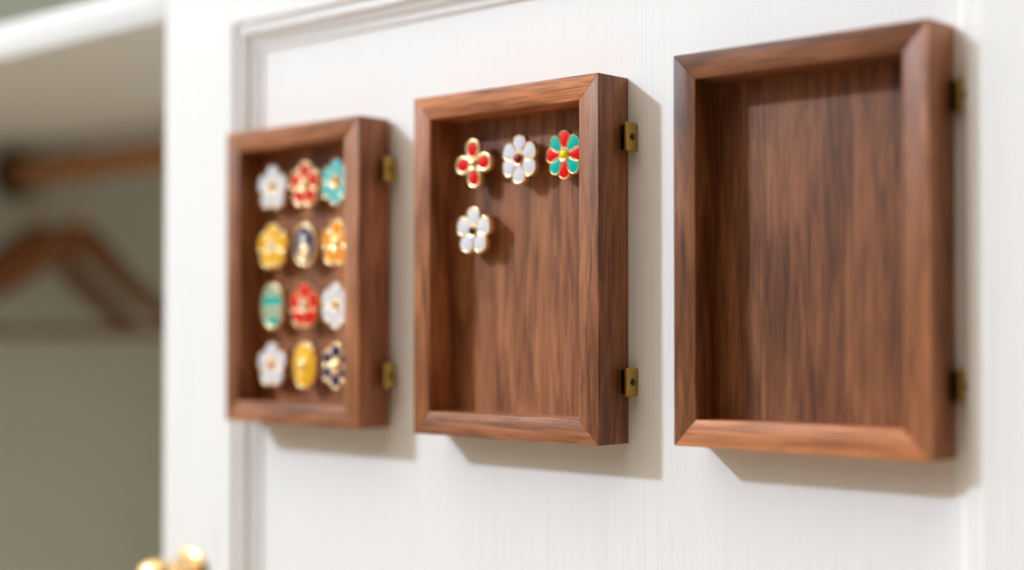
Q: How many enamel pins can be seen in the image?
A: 16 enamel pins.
